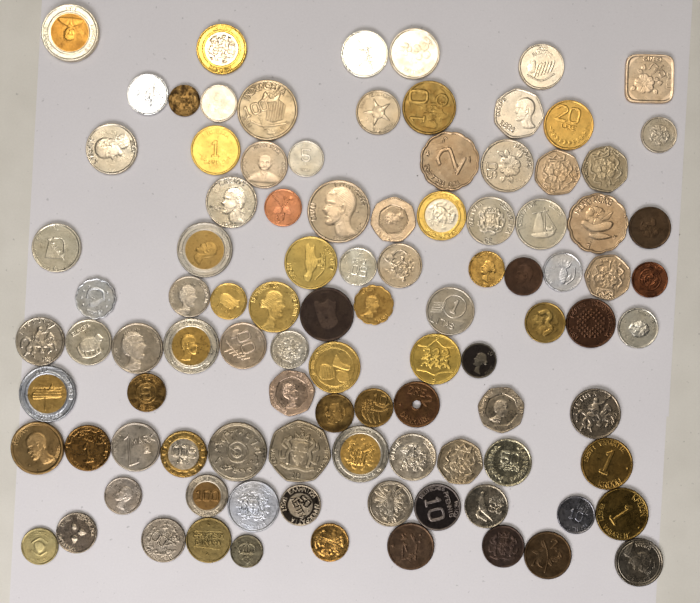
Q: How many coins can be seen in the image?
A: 99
